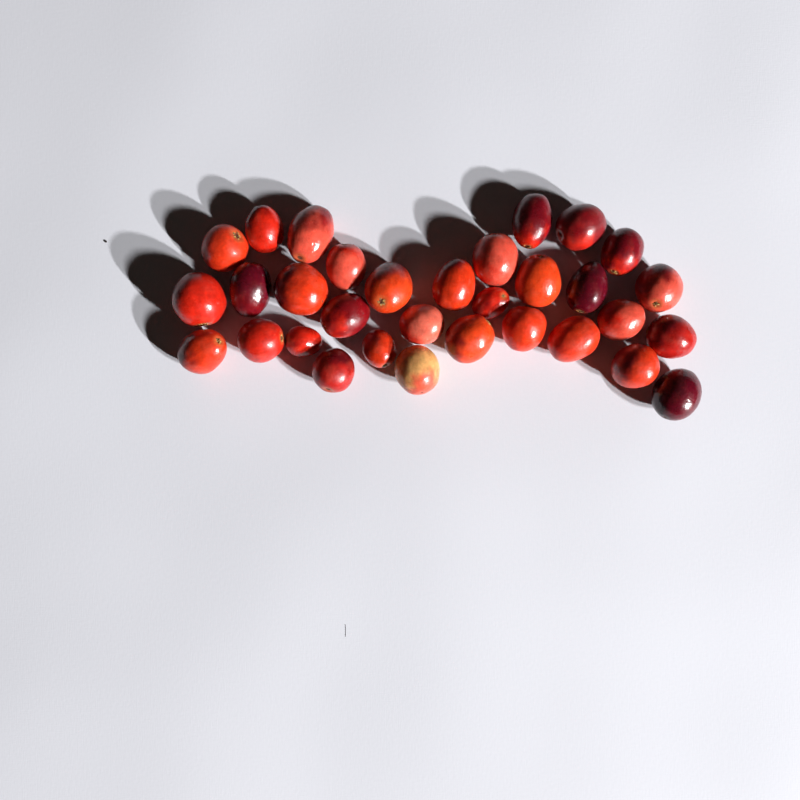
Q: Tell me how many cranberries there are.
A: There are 32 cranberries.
